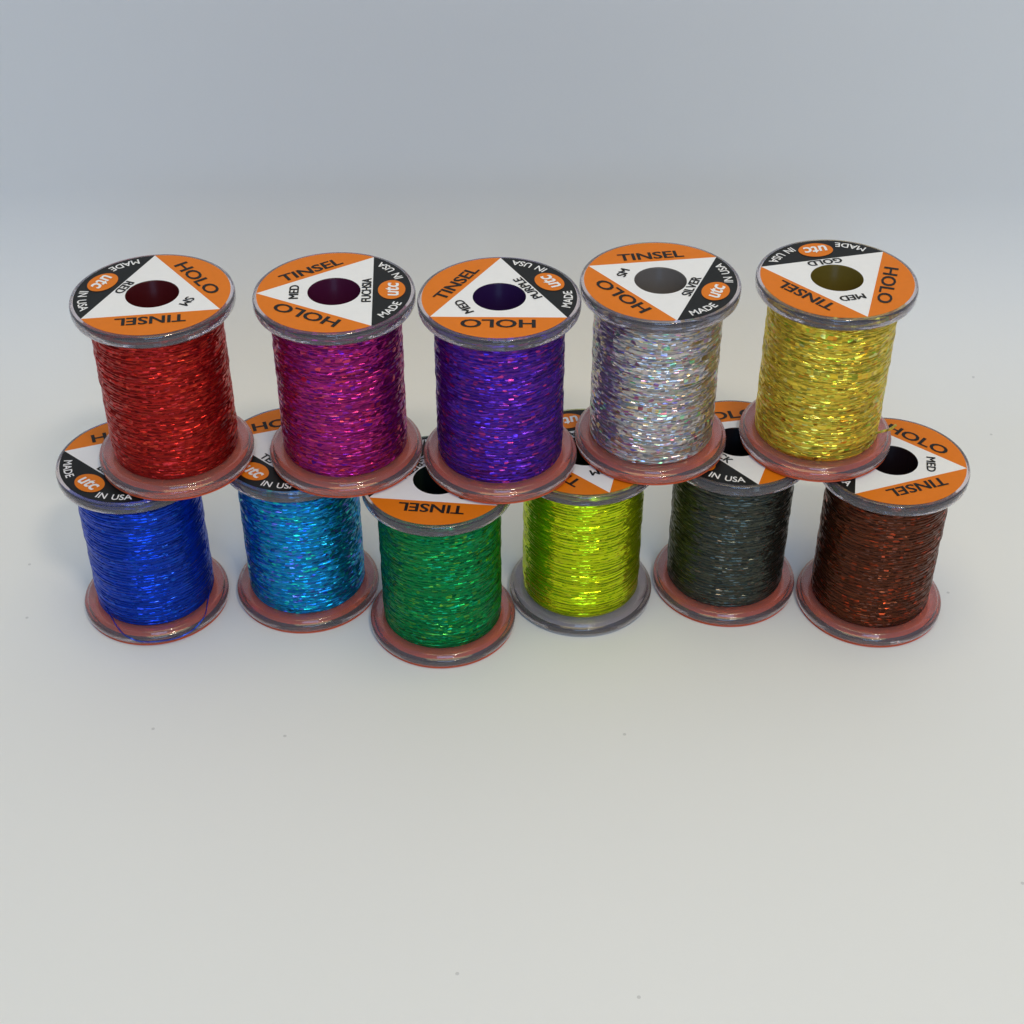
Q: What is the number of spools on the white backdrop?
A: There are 11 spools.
